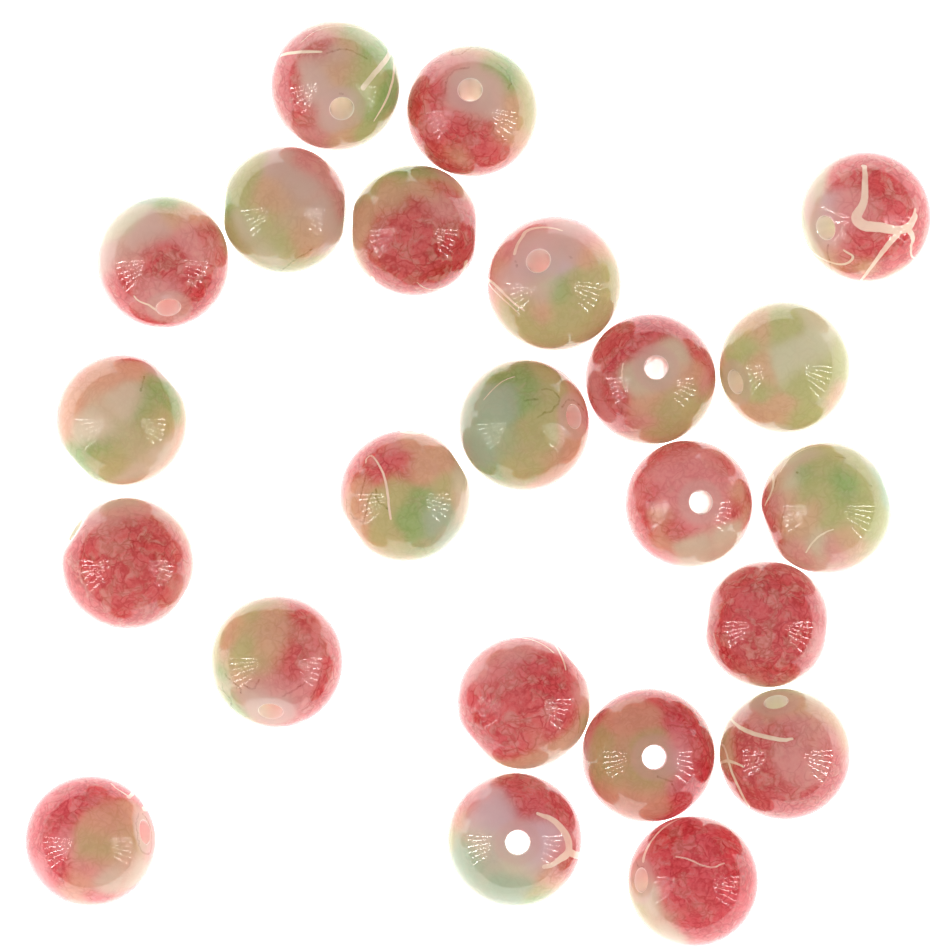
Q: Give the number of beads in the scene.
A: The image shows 23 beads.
